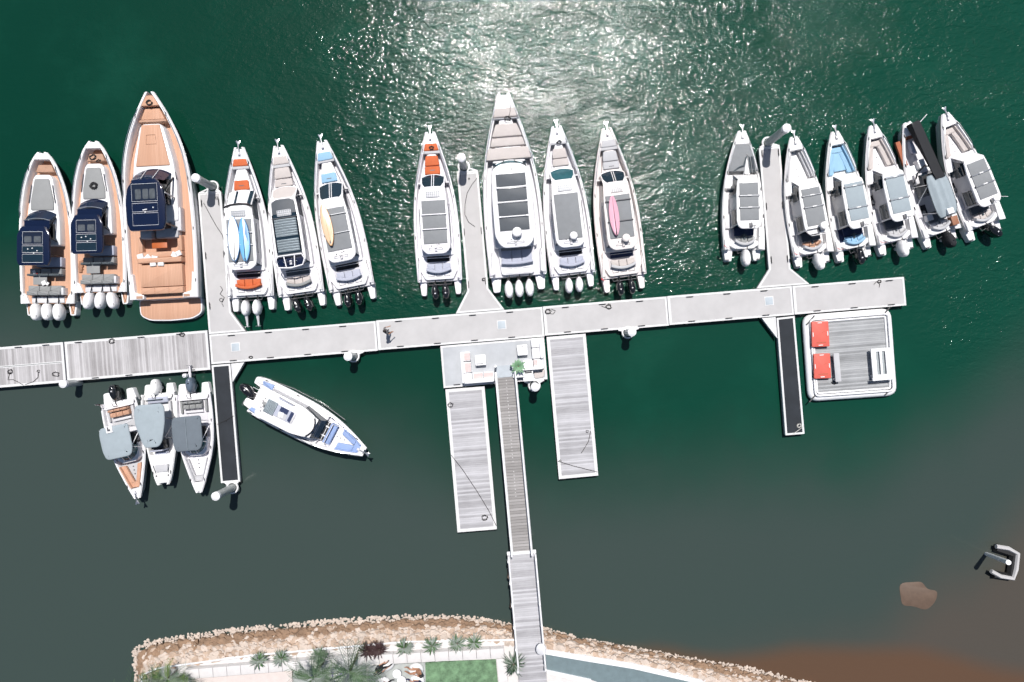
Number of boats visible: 20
